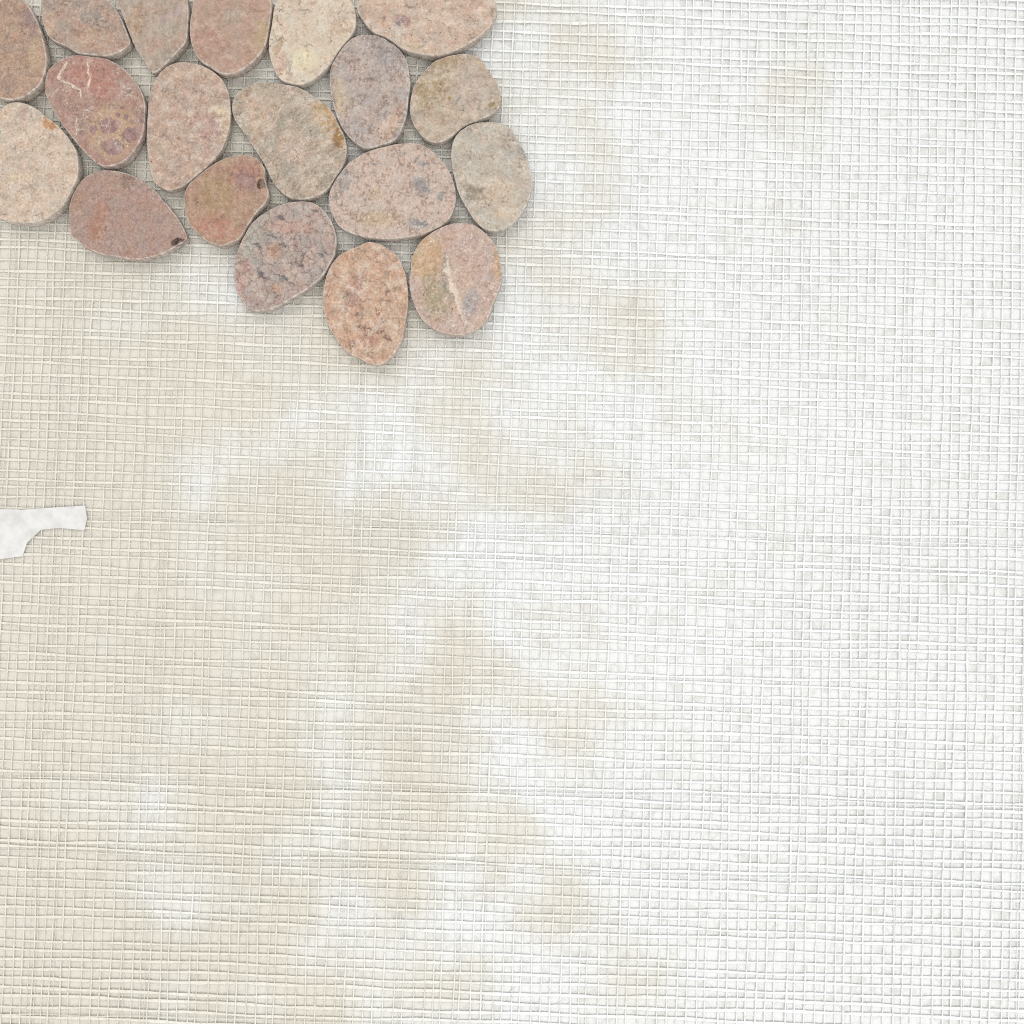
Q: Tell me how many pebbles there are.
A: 19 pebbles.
